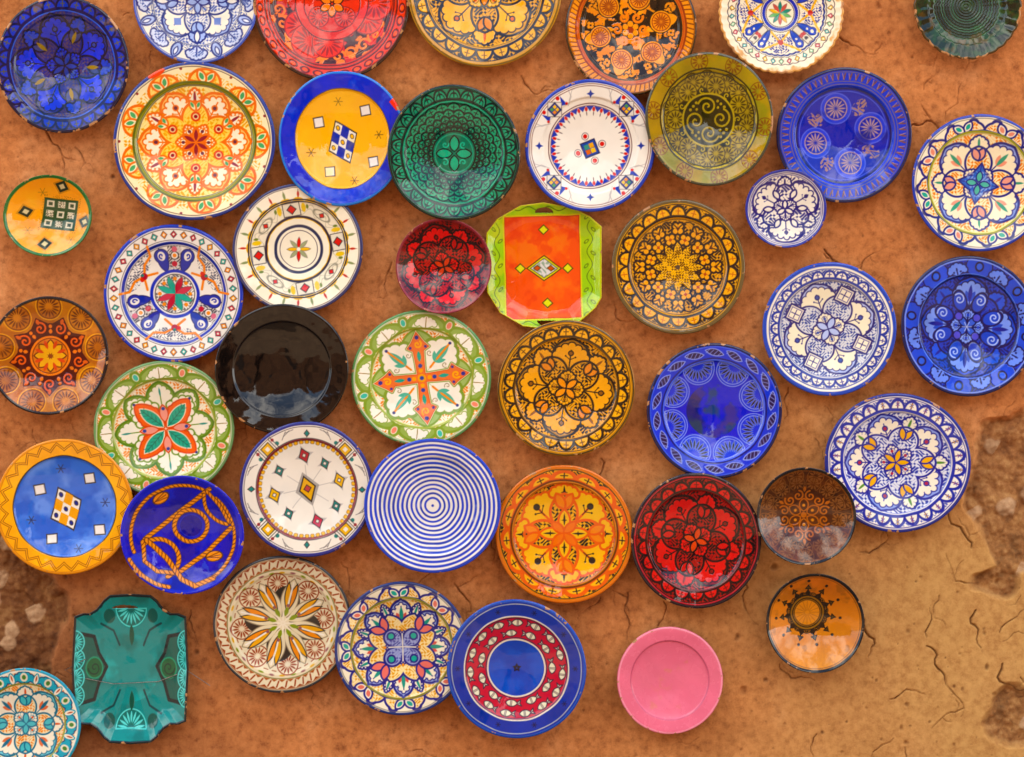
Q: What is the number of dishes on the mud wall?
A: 44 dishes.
